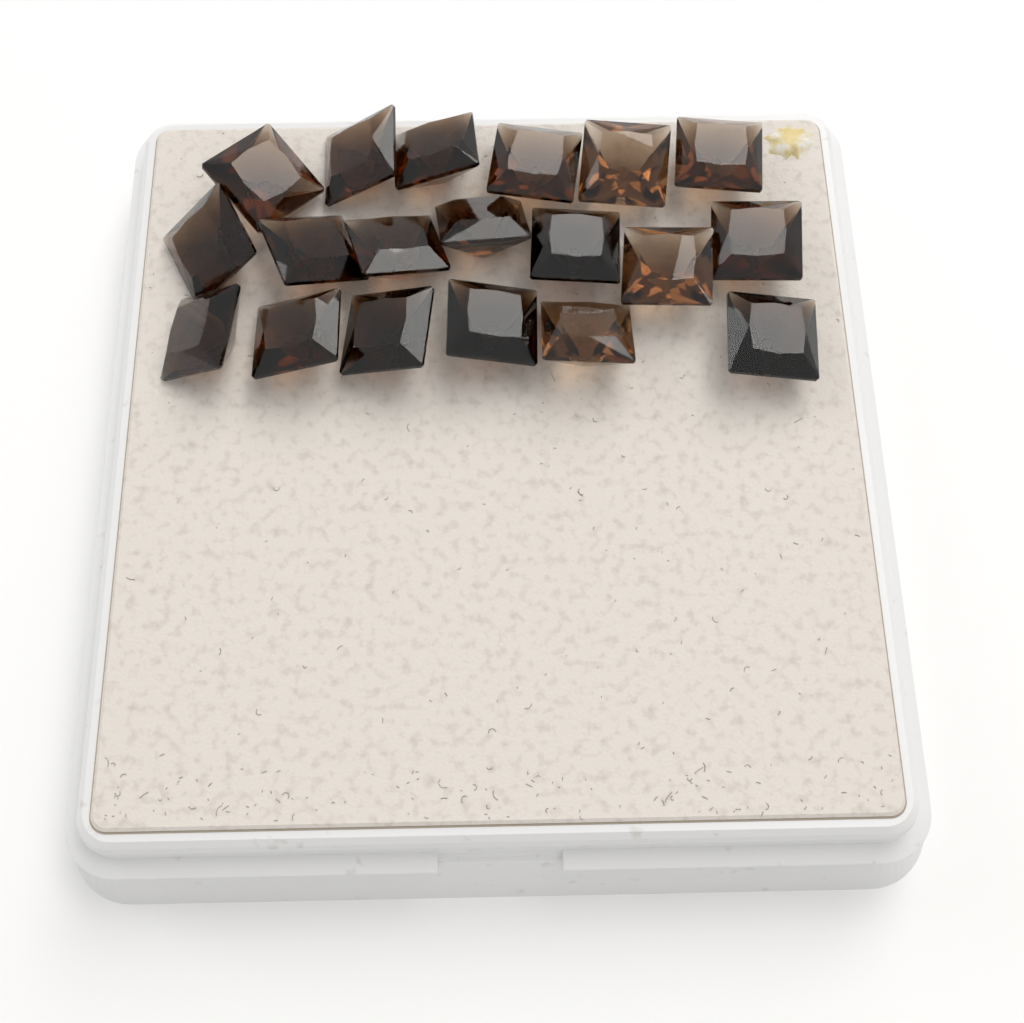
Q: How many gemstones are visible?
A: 19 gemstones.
